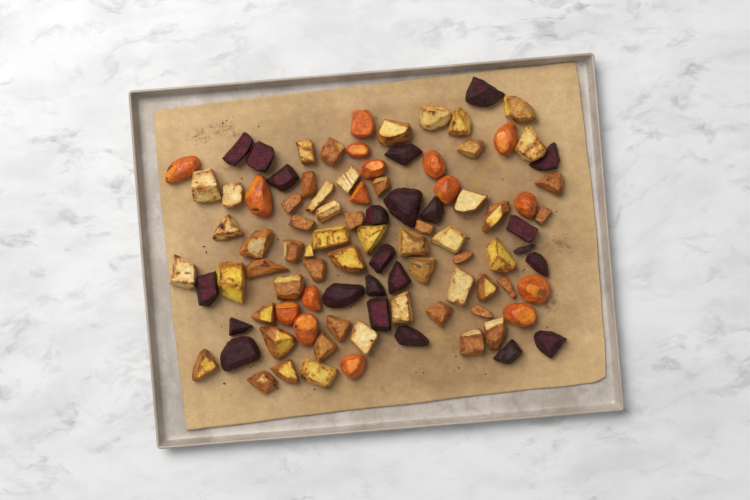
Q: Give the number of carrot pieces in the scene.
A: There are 16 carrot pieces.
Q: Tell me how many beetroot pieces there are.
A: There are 23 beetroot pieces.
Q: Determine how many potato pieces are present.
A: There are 57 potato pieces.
